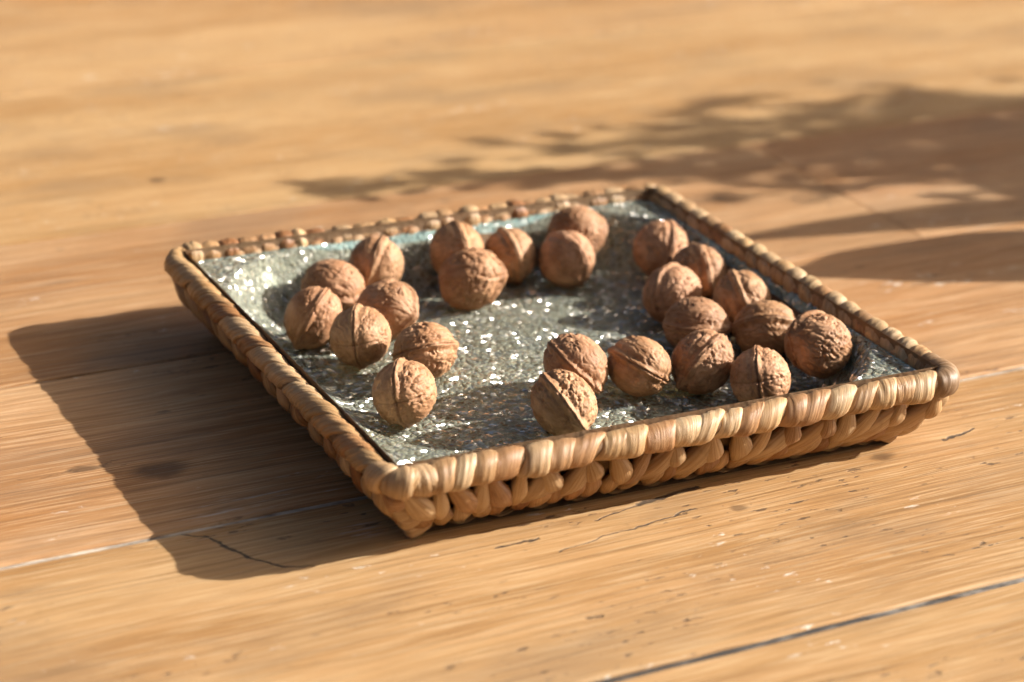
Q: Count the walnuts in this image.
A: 24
